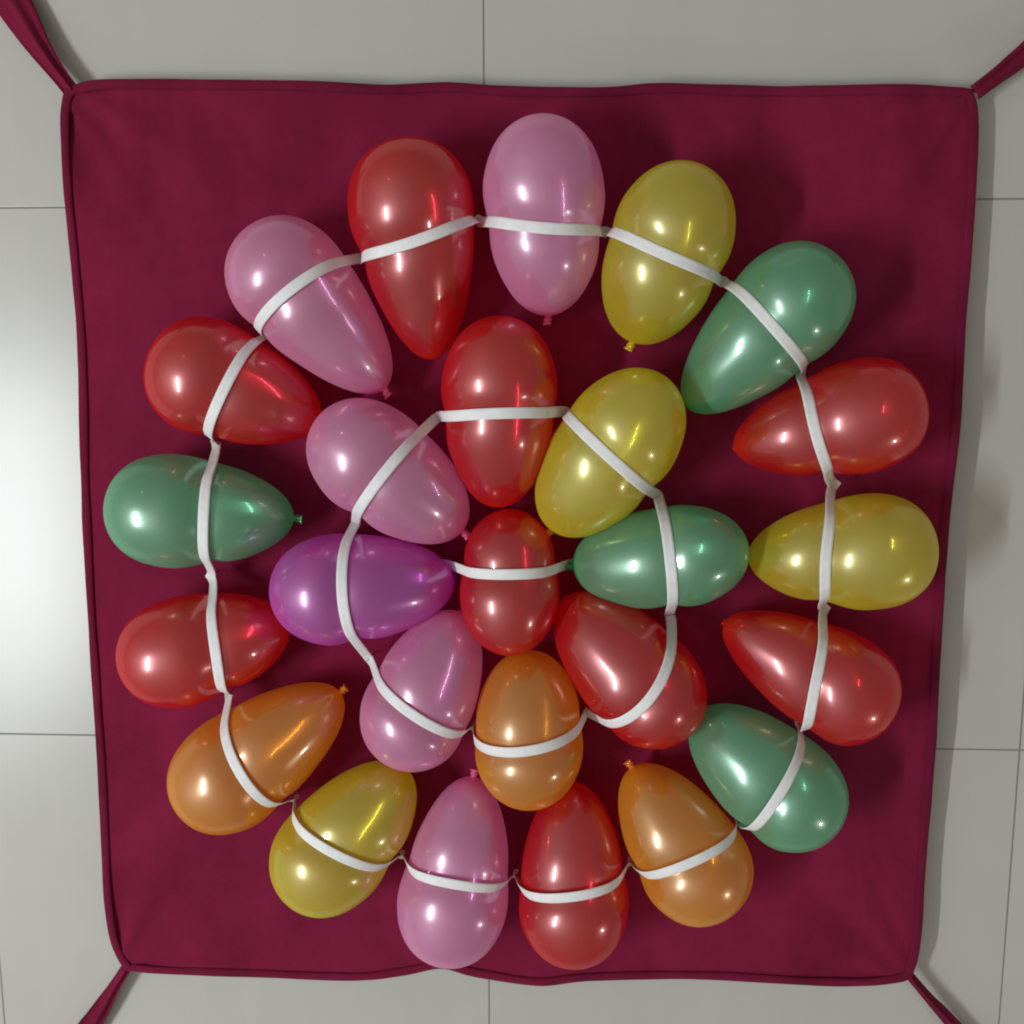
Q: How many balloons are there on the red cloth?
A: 26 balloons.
